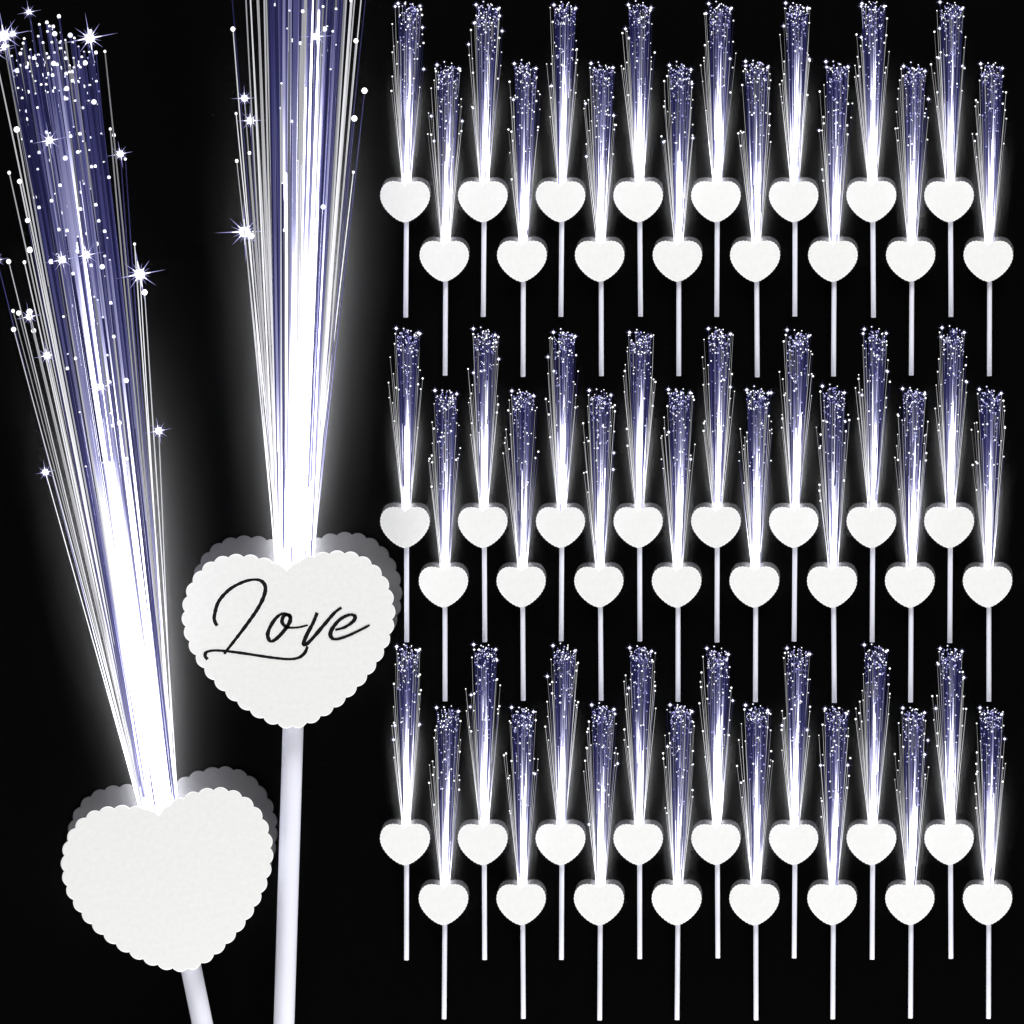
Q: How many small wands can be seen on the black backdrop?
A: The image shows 48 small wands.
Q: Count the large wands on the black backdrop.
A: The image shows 2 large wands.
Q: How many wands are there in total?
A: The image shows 50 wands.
